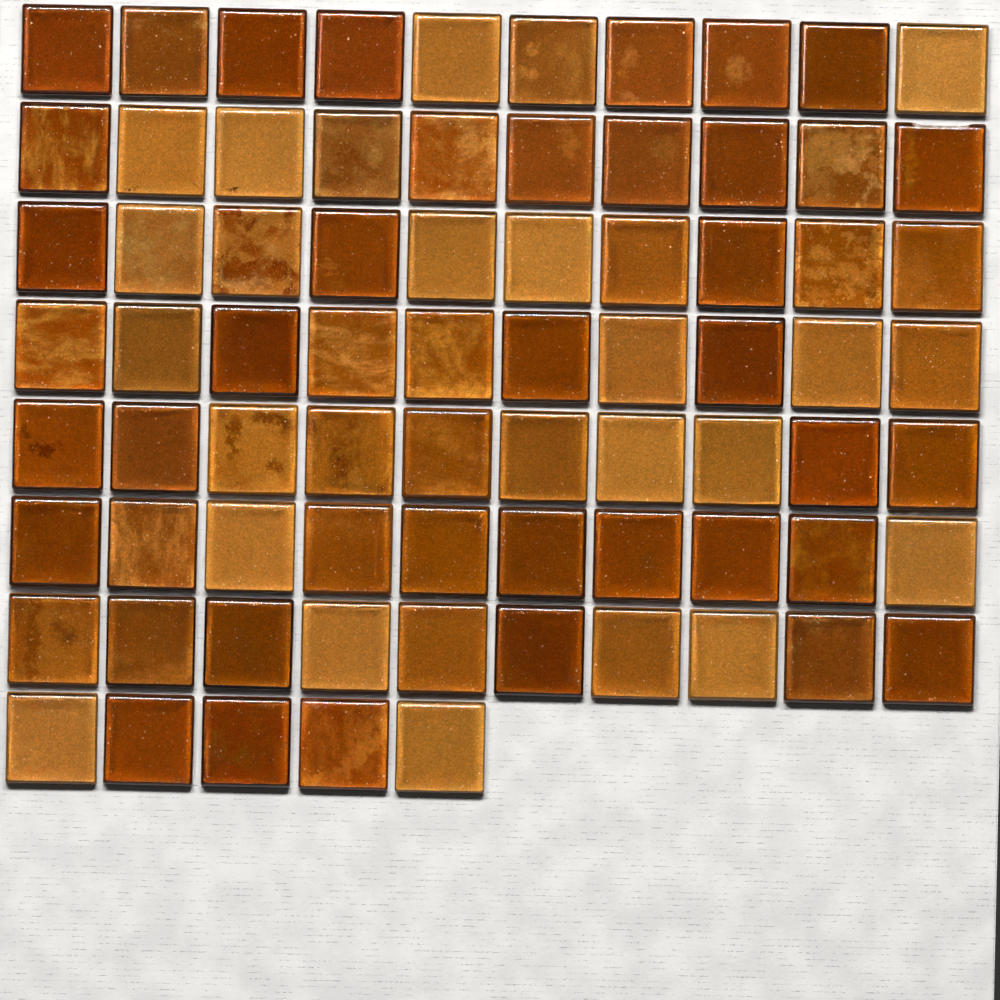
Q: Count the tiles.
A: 75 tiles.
